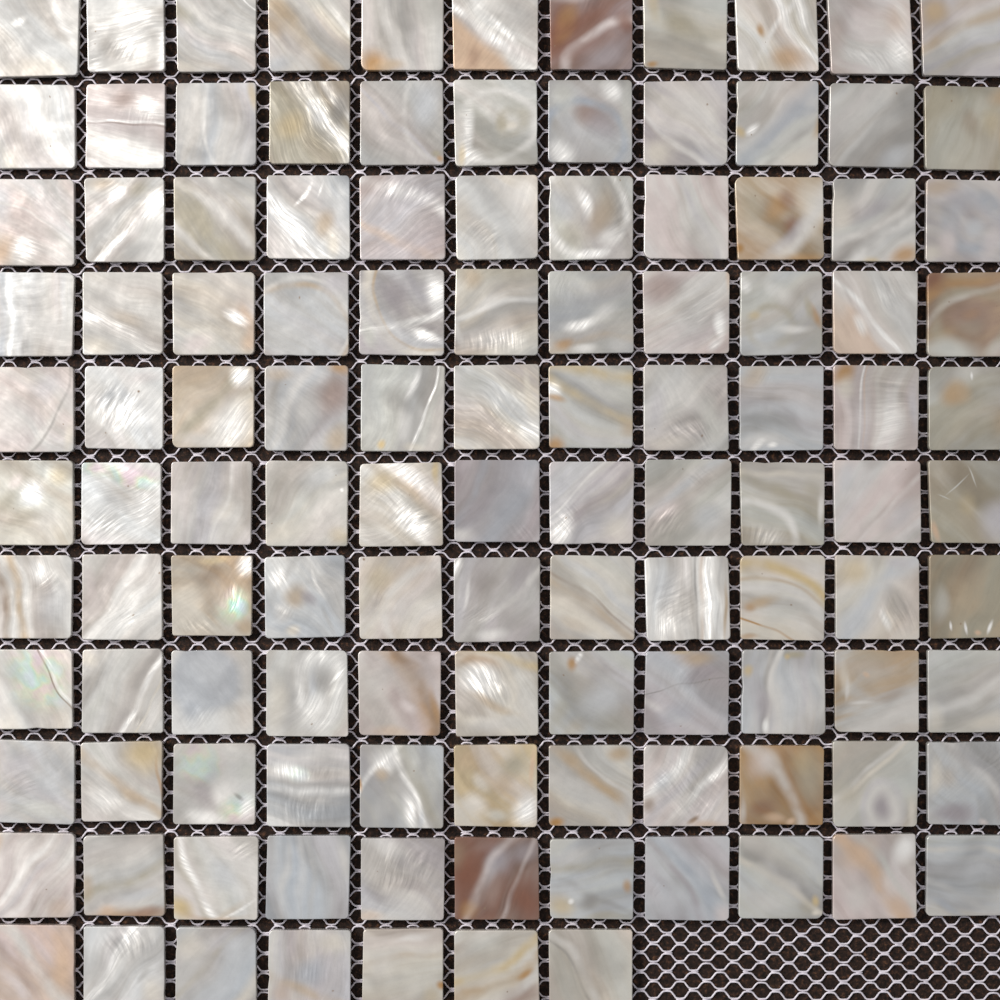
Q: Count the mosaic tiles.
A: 117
